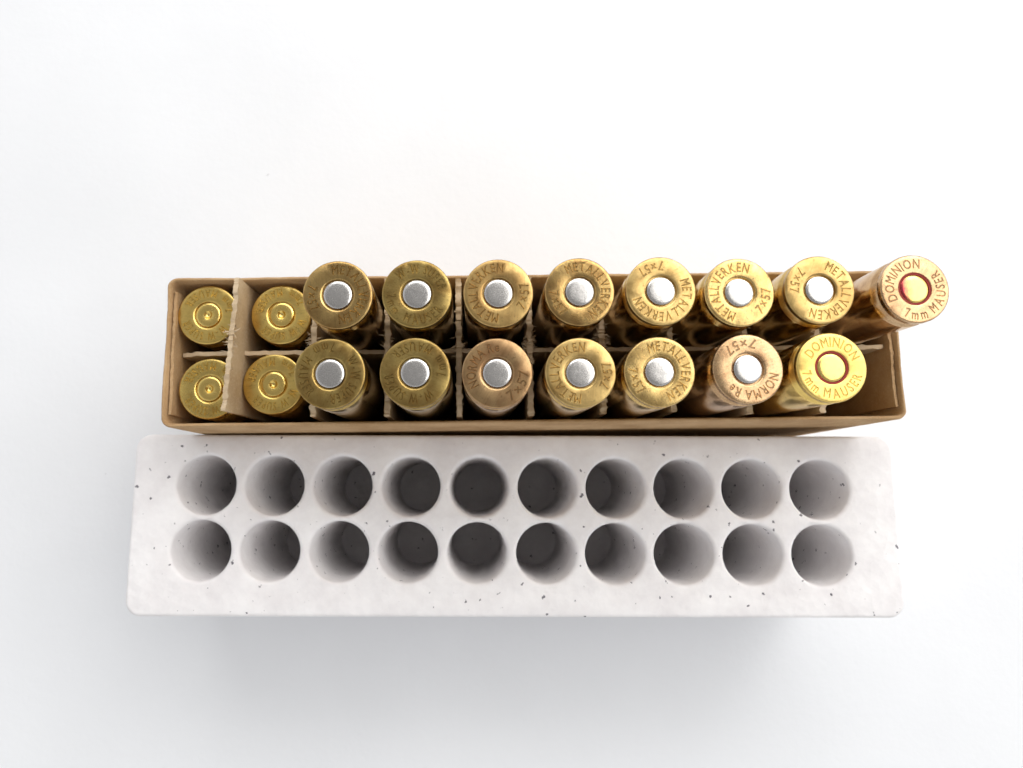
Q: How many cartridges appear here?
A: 19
